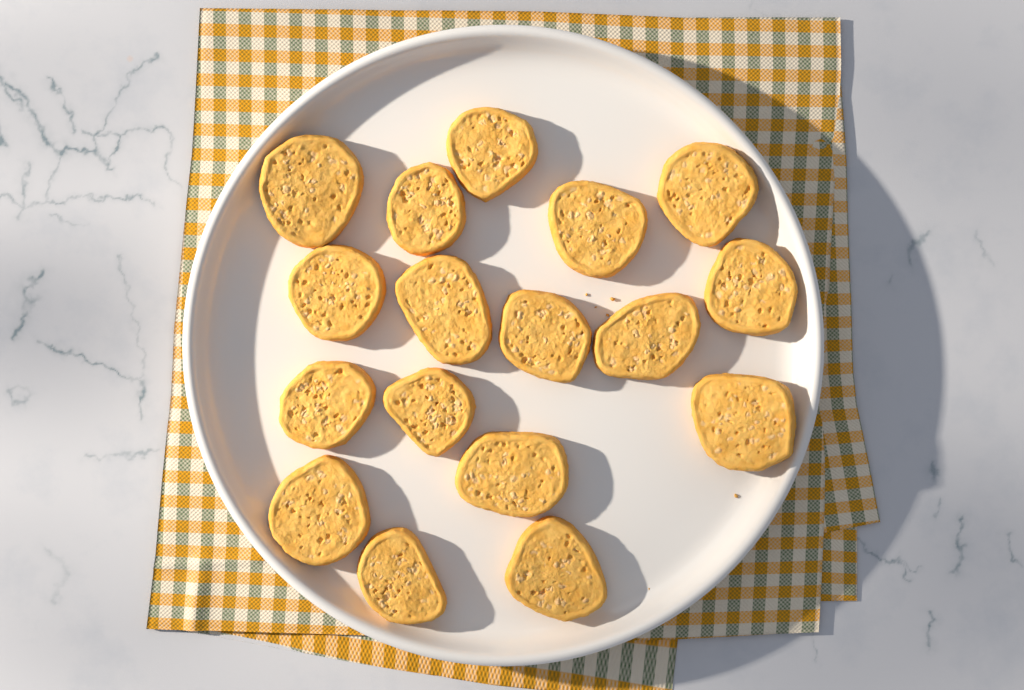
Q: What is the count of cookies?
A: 17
